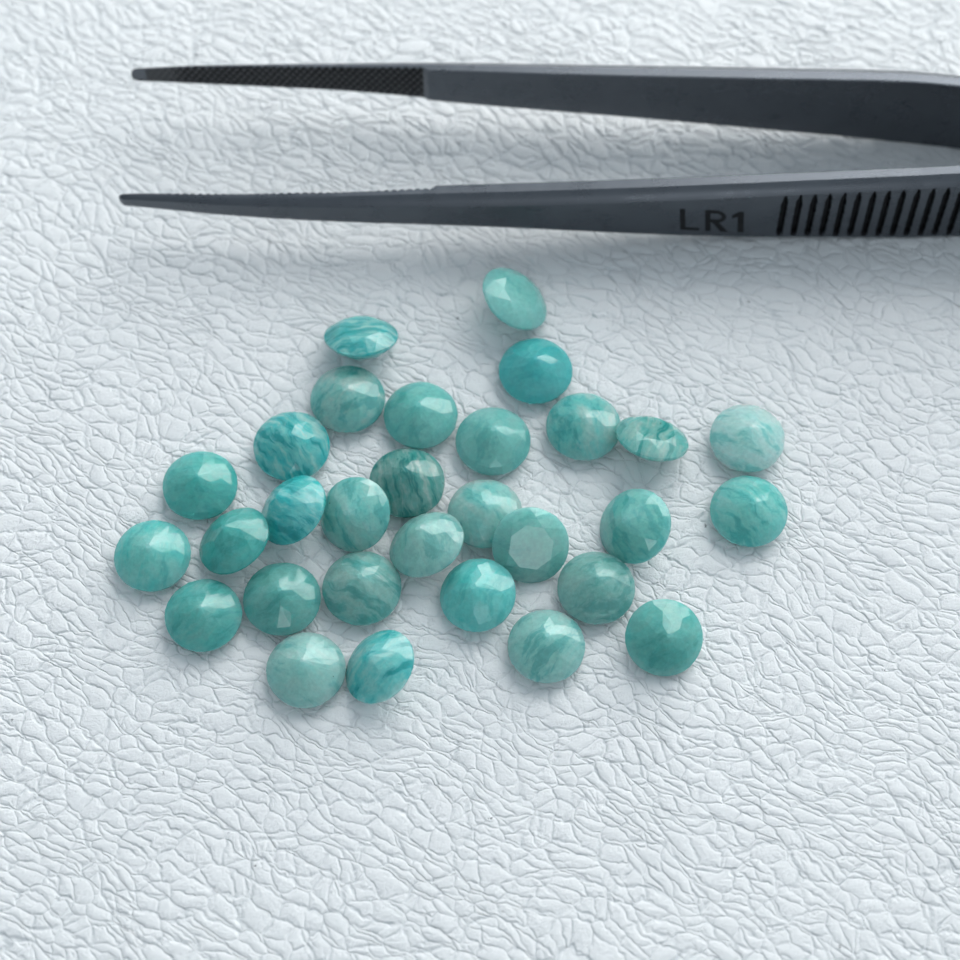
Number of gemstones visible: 30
